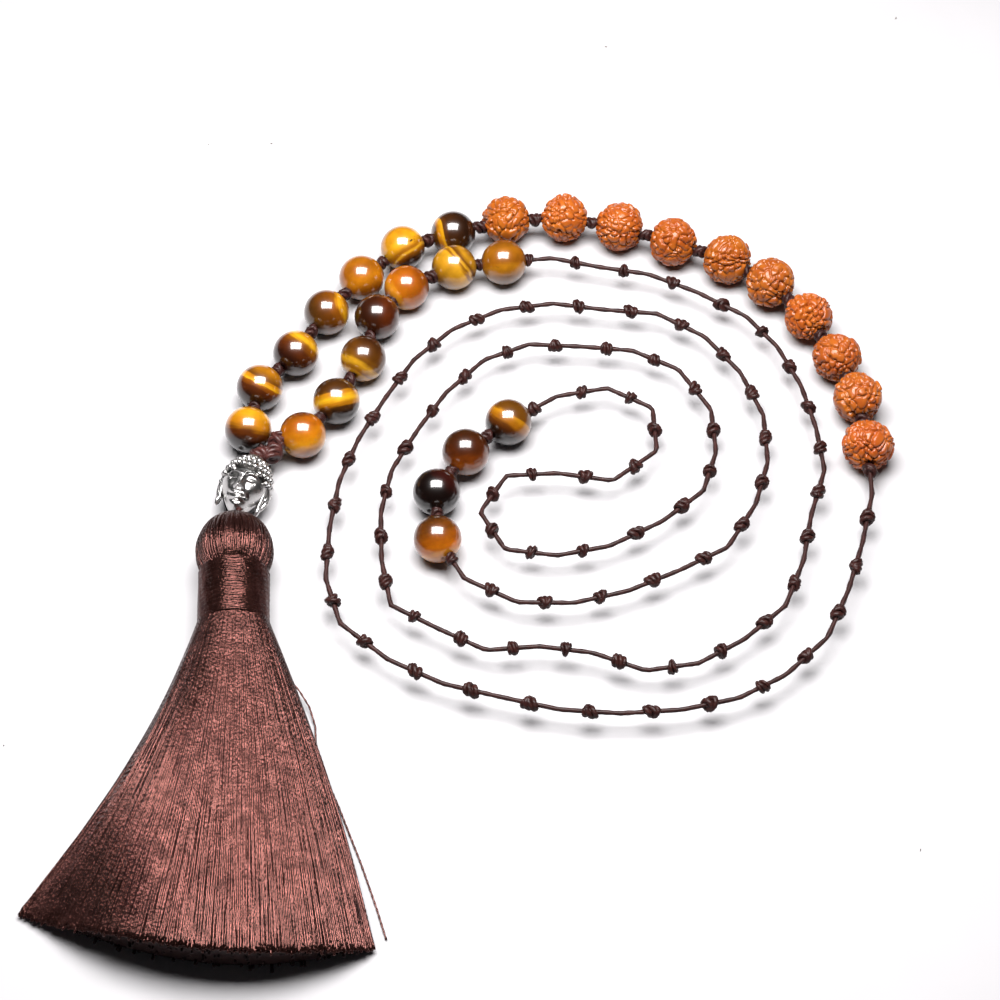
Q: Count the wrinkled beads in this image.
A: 10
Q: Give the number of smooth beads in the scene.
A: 18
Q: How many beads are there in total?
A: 28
